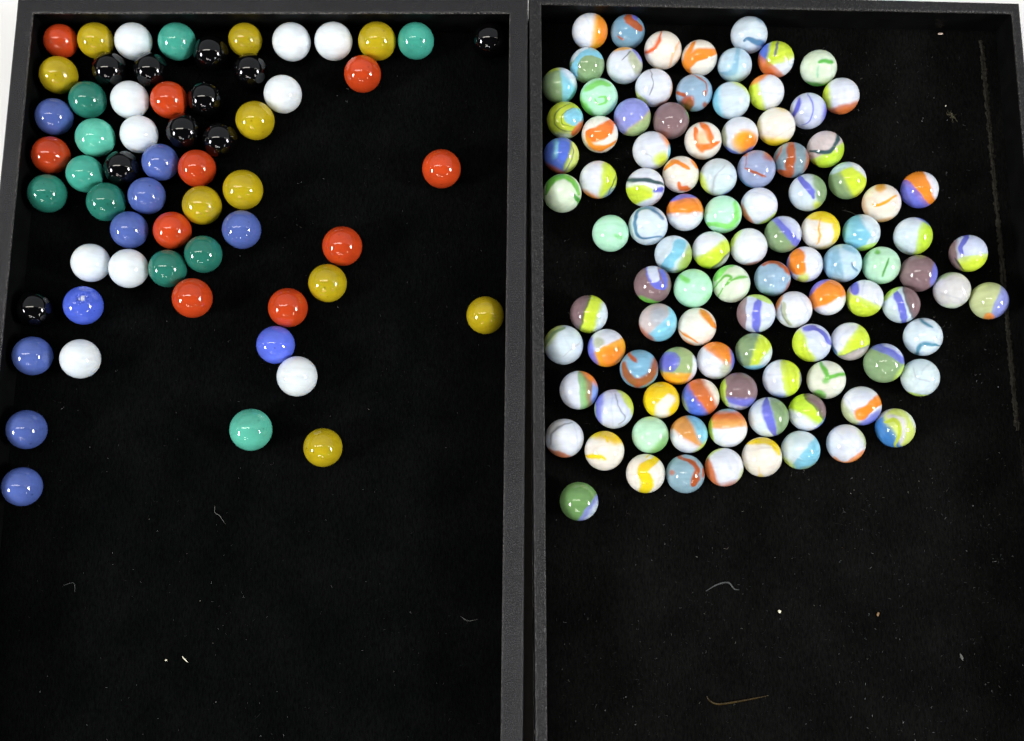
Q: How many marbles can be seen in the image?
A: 164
